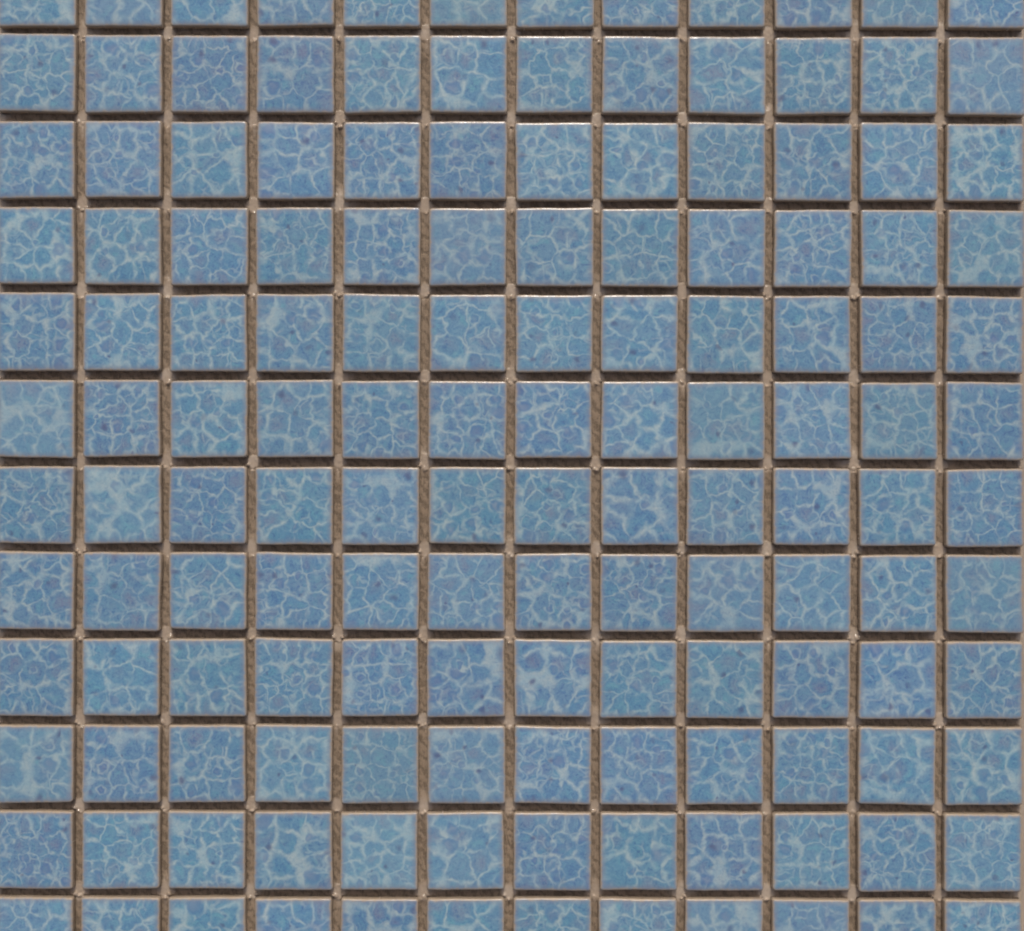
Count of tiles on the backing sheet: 144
